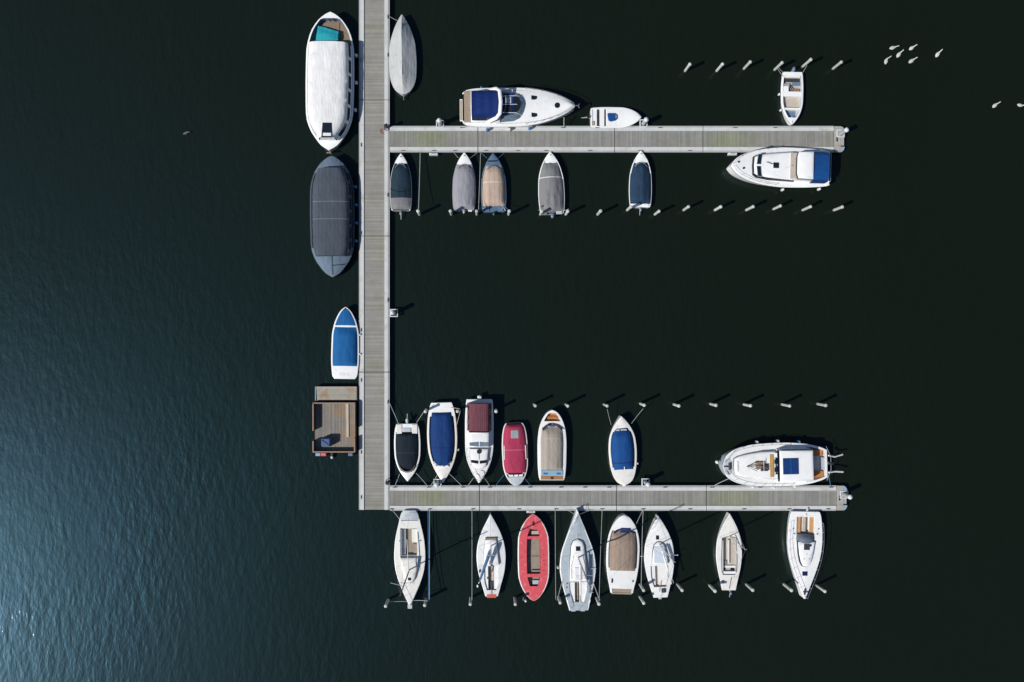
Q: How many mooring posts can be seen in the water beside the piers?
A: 46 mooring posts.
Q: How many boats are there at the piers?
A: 28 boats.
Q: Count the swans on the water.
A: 8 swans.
